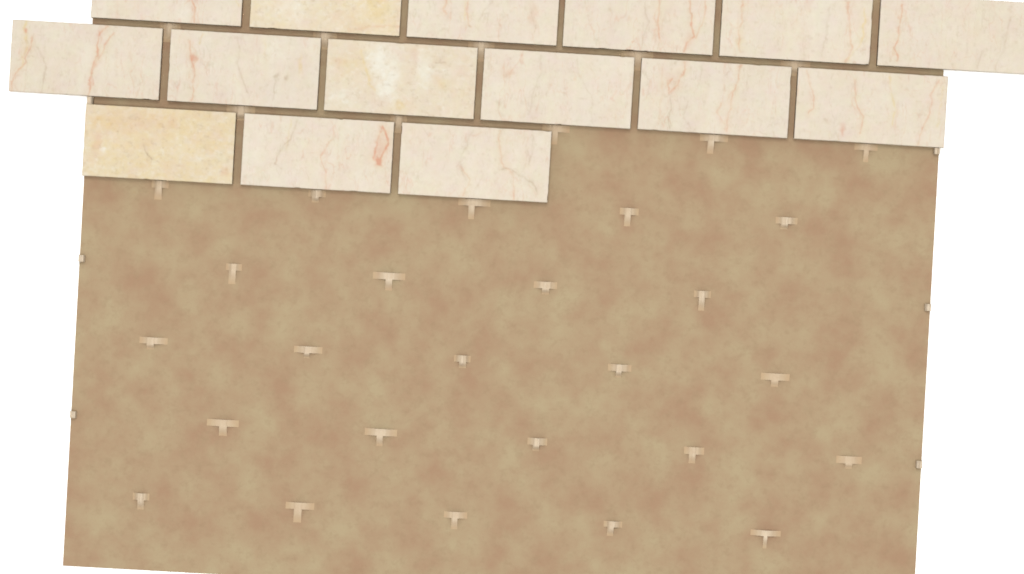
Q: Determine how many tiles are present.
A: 15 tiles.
